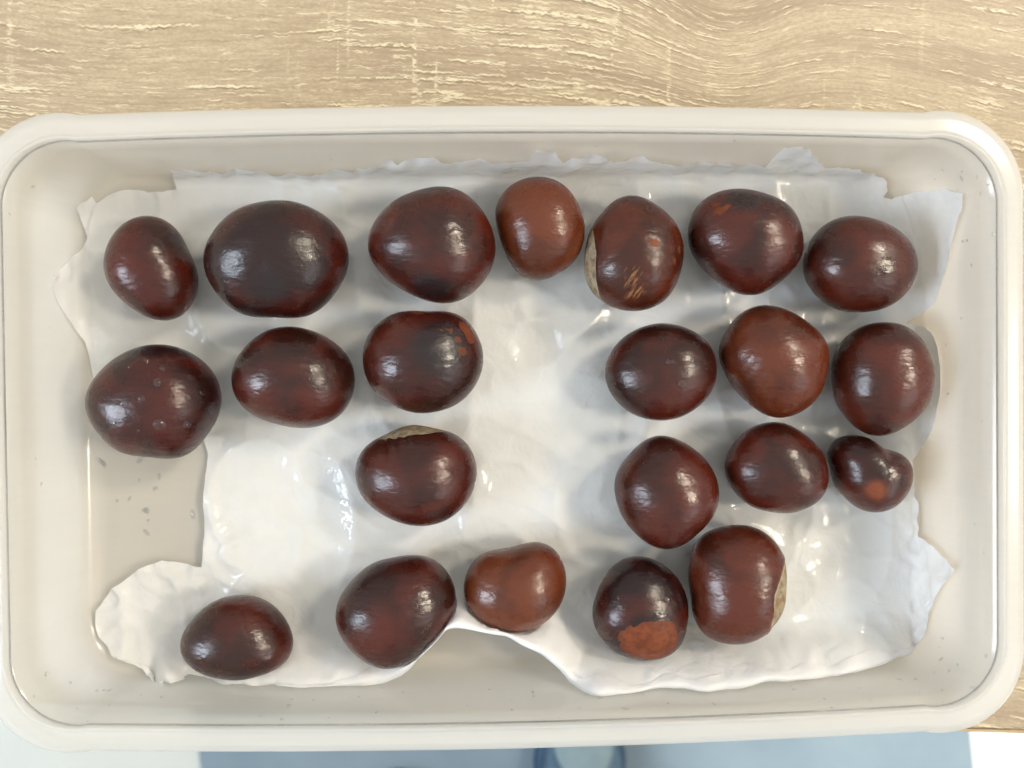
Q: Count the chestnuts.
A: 22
